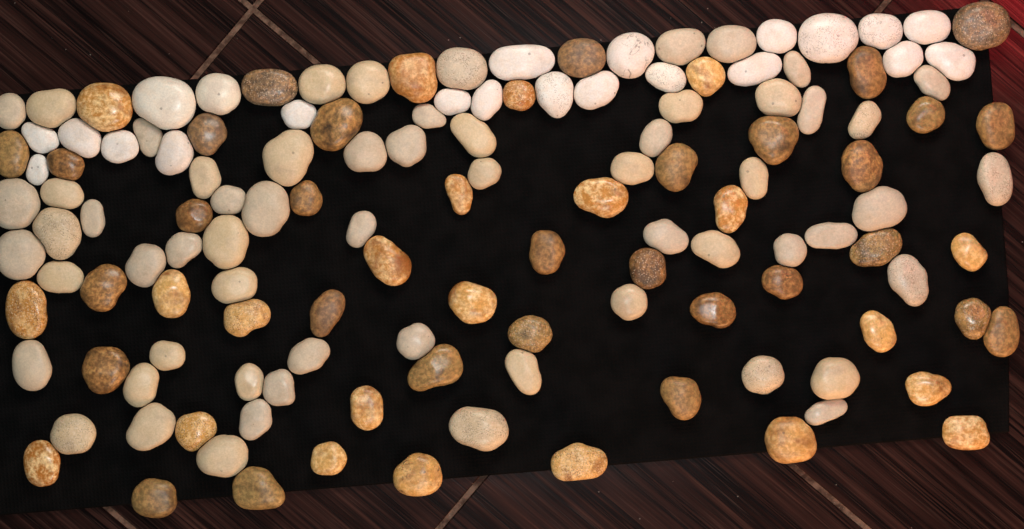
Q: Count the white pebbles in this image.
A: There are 22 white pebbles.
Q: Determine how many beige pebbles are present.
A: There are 61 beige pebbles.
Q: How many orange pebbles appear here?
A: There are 23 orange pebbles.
